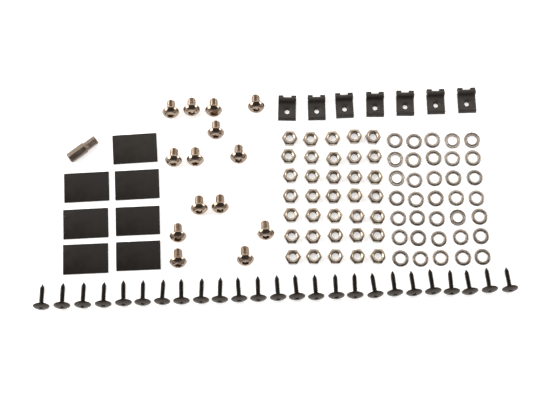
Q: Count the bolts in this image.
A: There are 14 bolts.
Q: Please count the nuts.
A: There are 35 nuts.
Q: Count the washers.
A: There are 35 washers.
